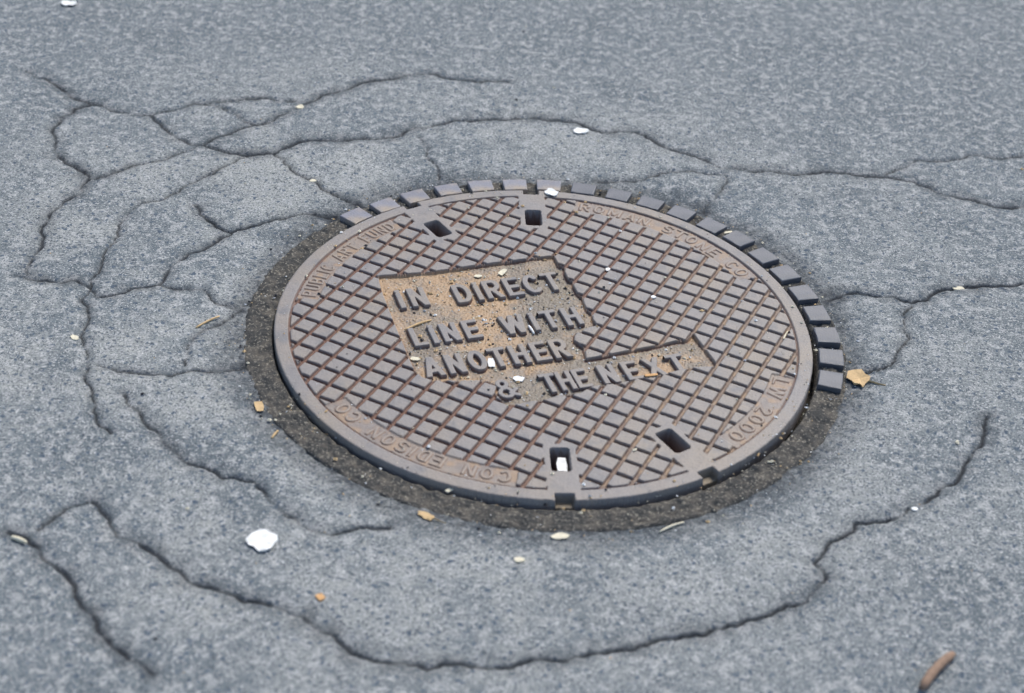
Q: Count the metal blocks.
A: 20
